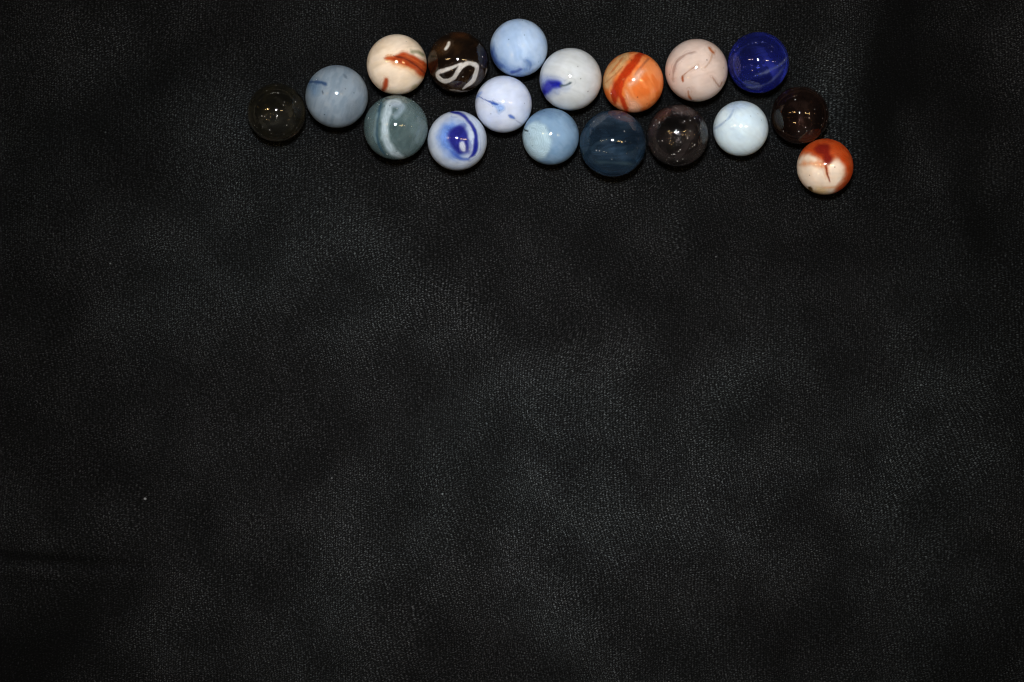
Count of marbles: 18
